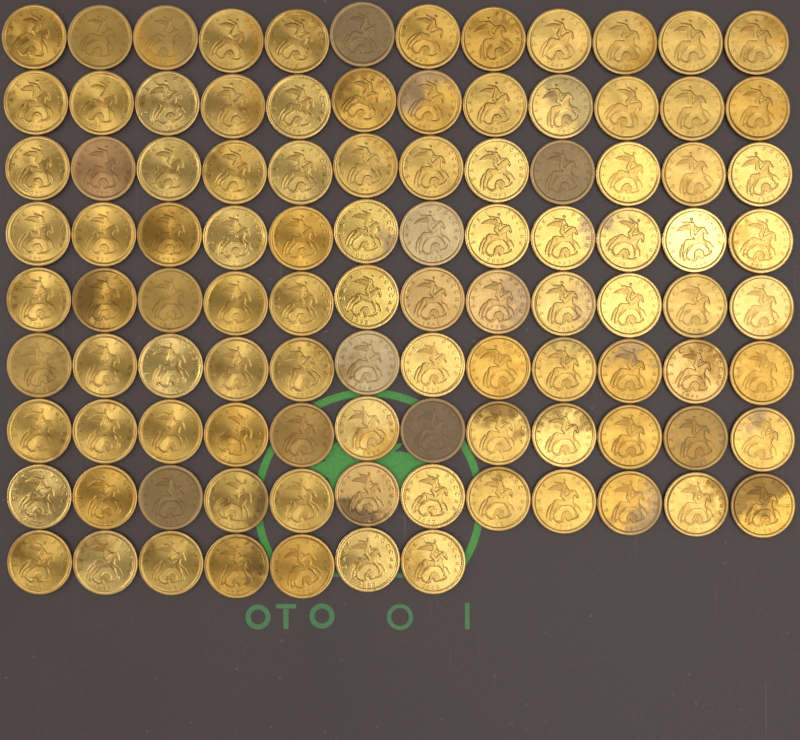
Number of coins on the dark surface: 103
